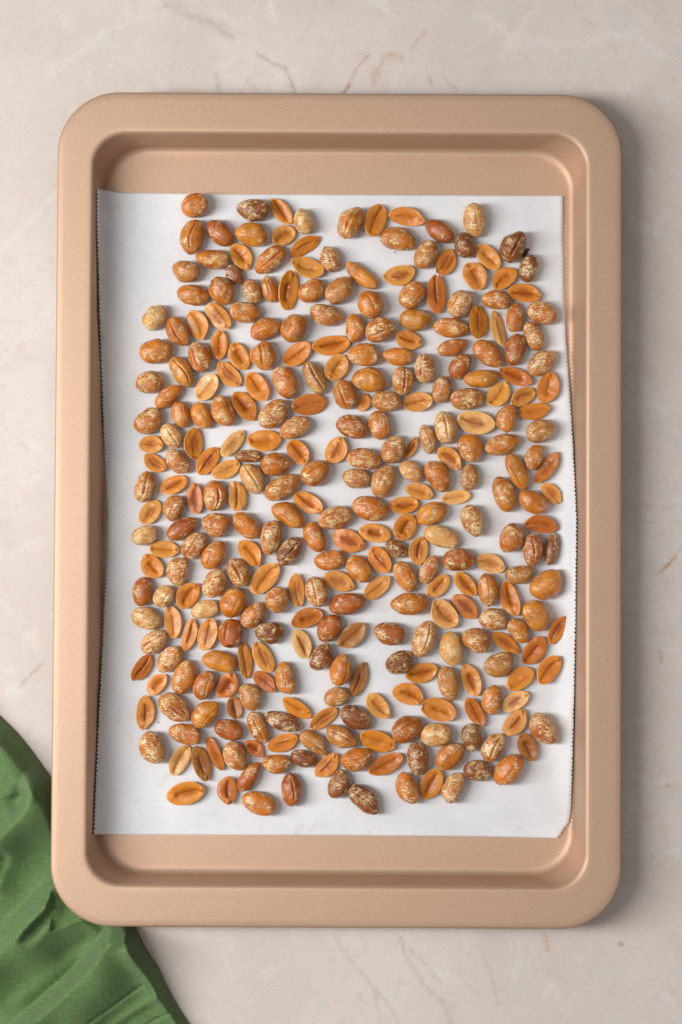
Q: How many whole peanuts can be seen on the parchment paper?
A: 195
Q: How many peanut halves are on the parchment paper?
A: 121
